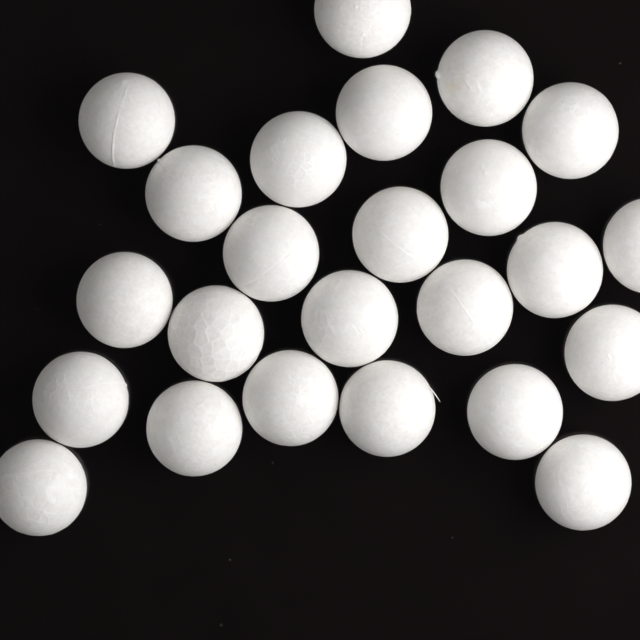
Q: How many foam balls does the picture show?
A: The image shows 24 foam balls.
